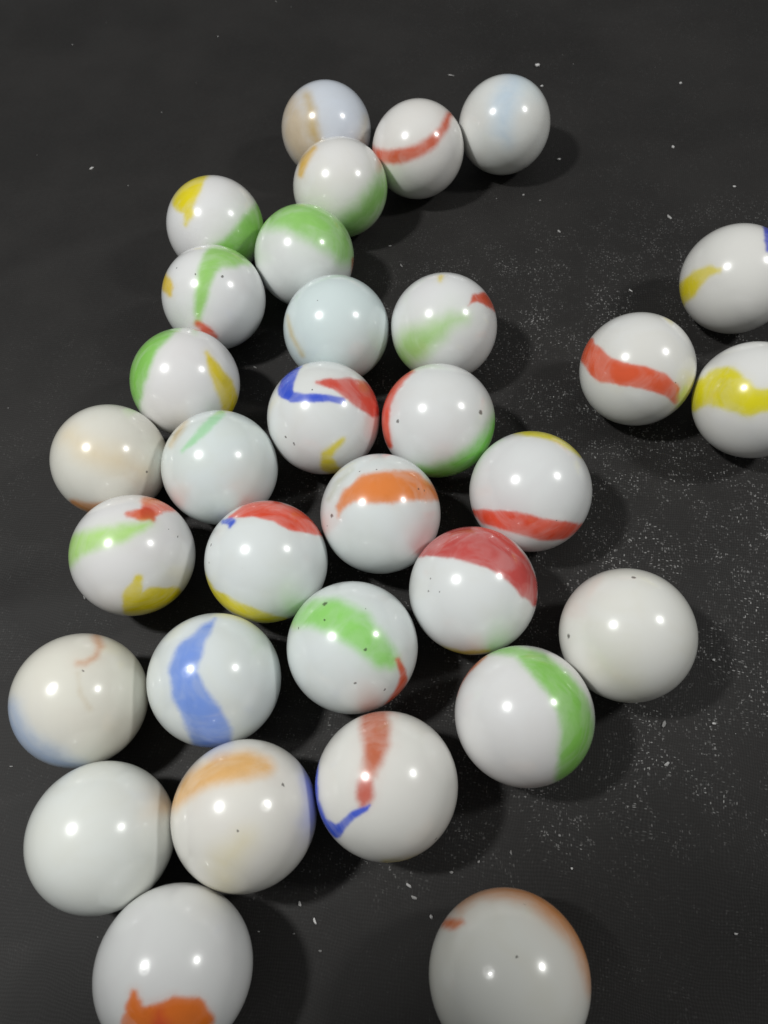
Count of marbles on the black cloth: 32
